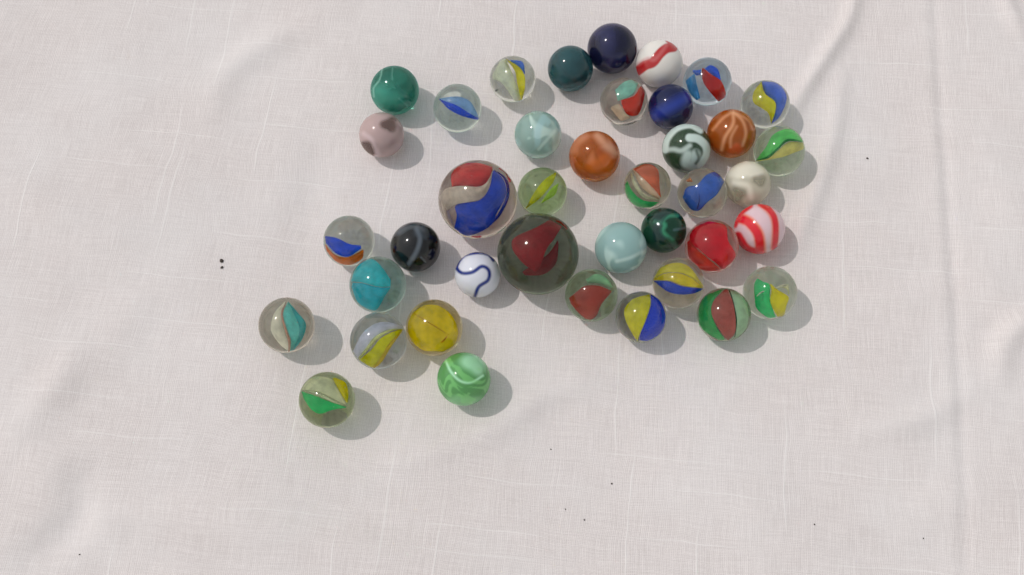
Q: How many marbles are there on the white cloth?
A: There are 40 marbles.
